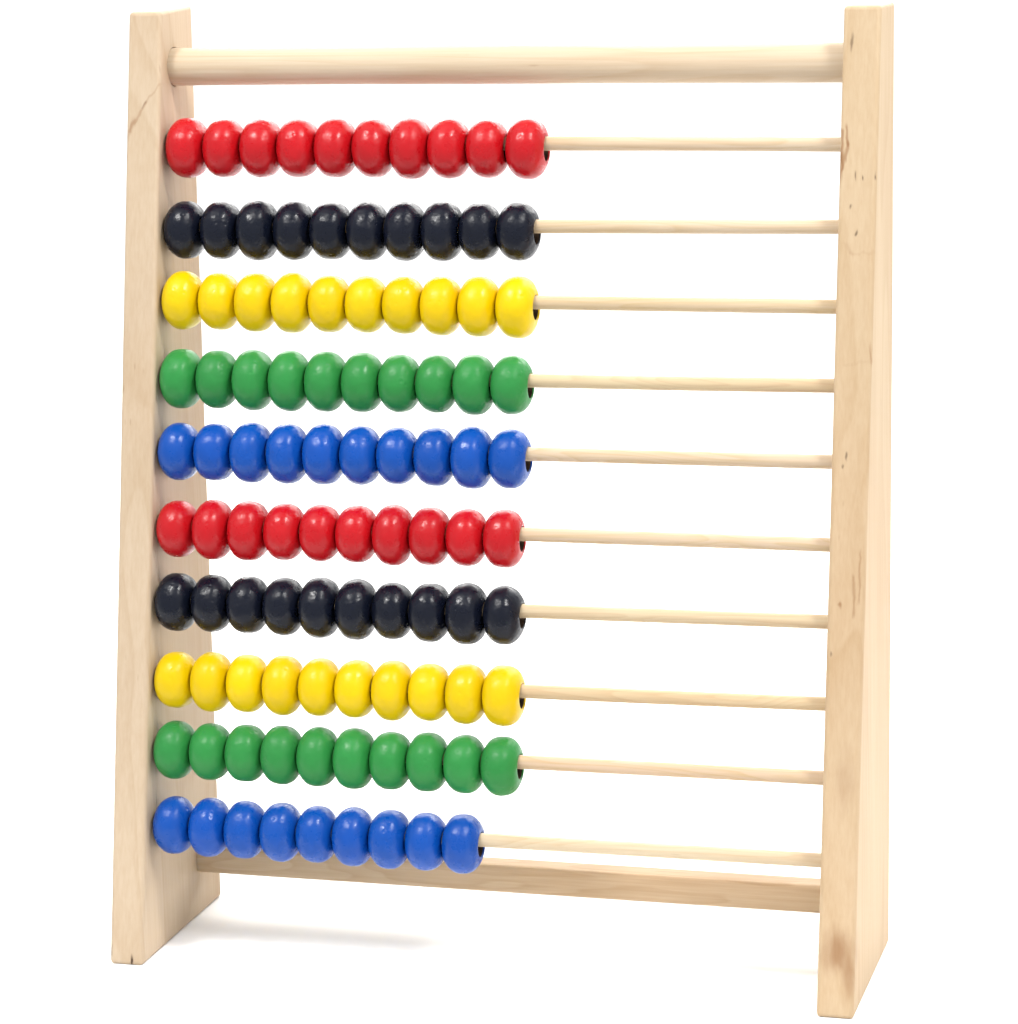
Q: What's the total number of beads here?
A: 99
